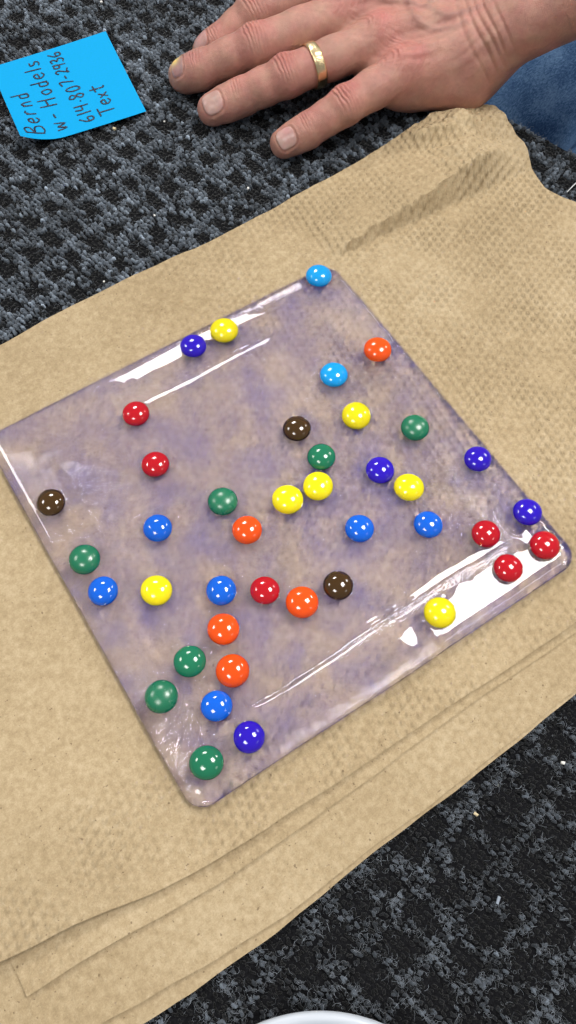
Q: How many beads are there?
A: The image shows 41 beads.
